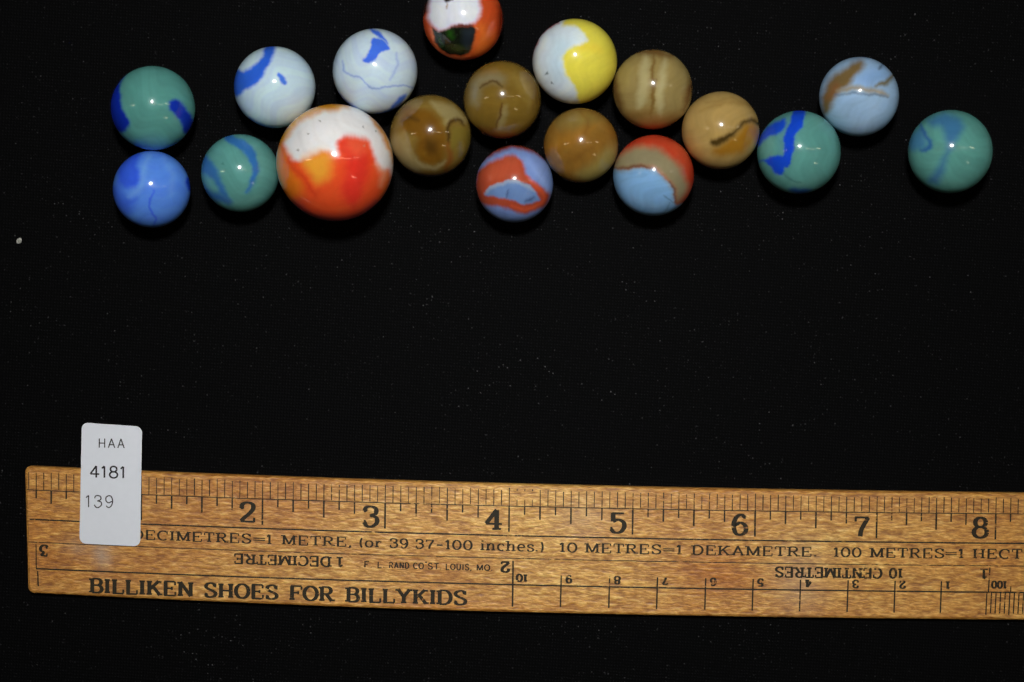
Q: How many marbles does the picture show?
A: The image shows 18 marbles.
